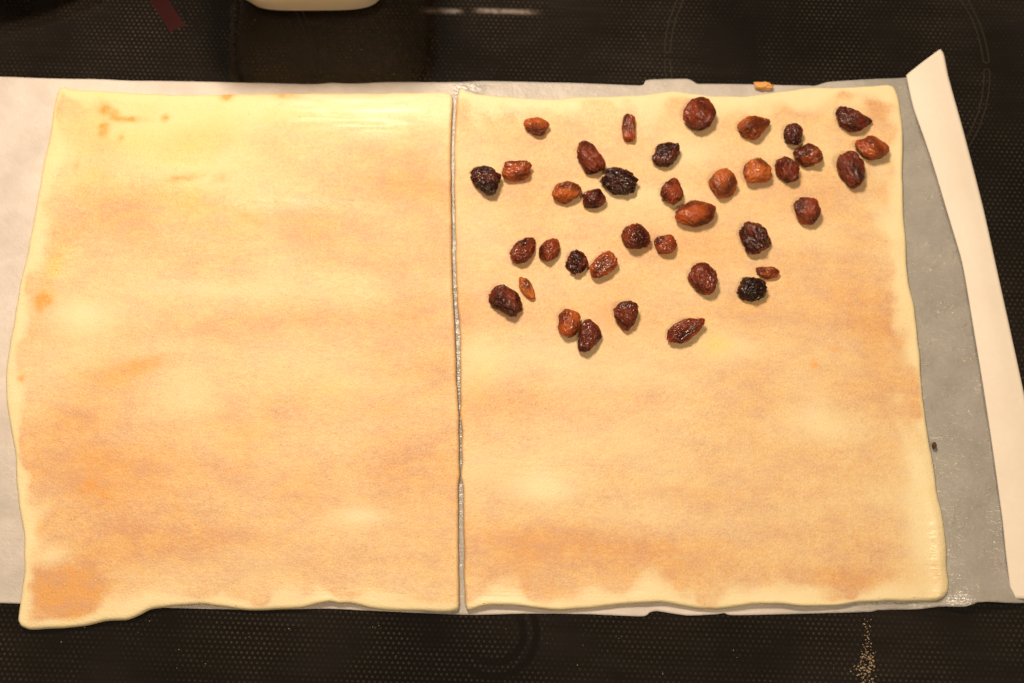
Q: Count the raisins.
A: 38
